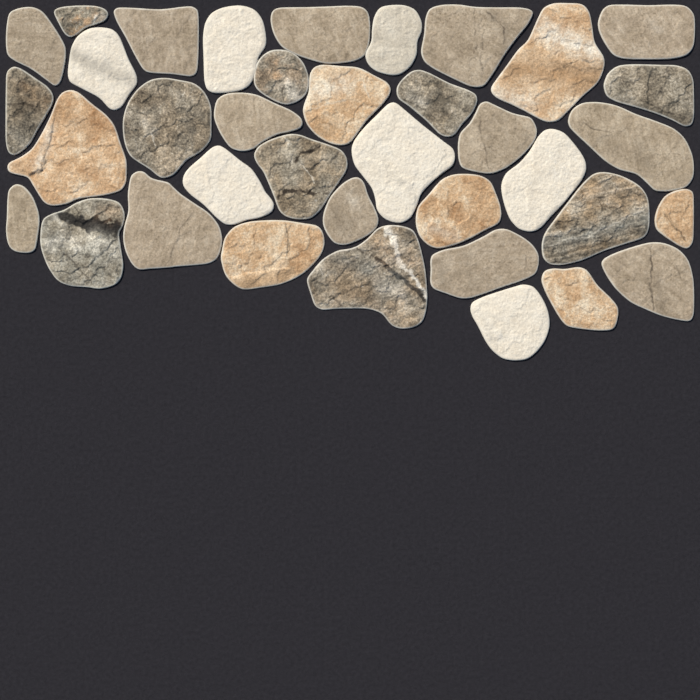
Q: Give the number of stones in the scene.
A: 37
